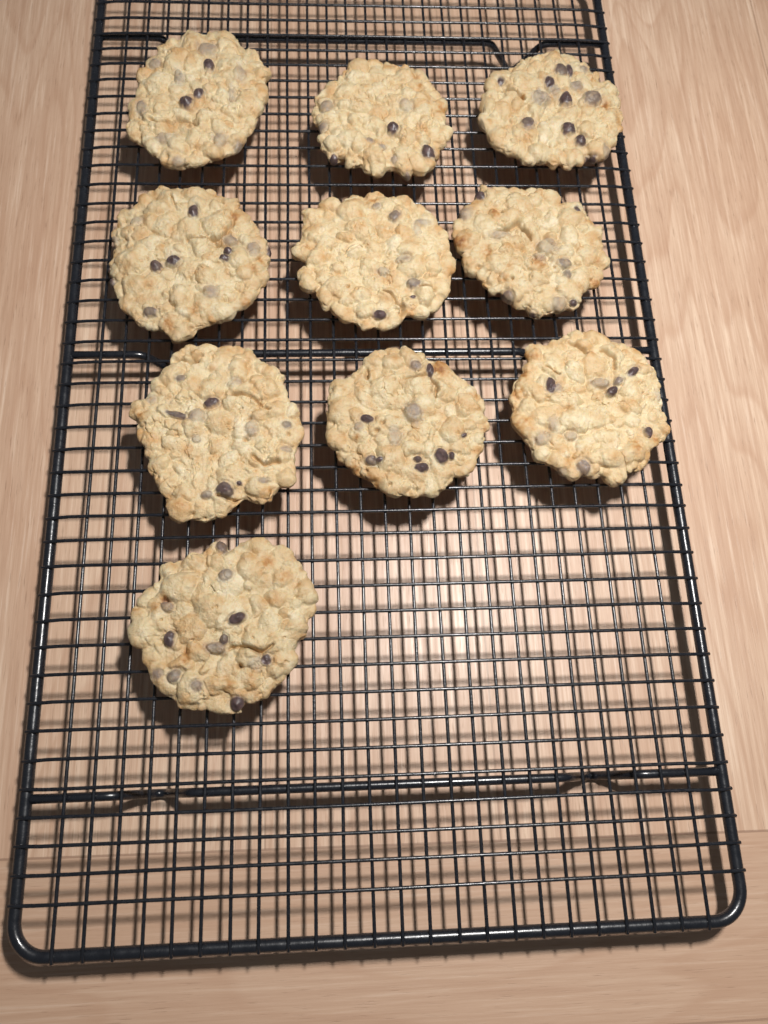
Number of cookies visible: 10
